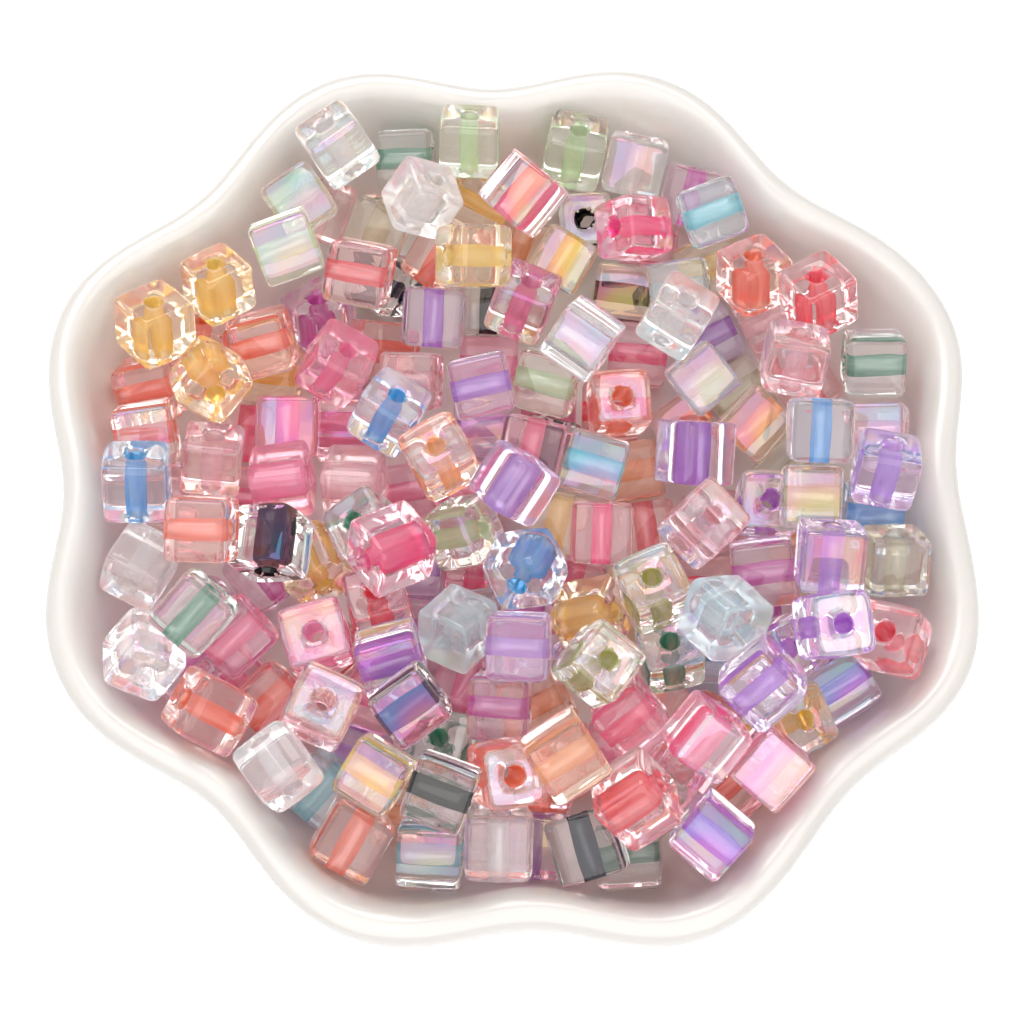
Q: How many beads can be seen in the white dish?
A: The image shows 178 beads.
